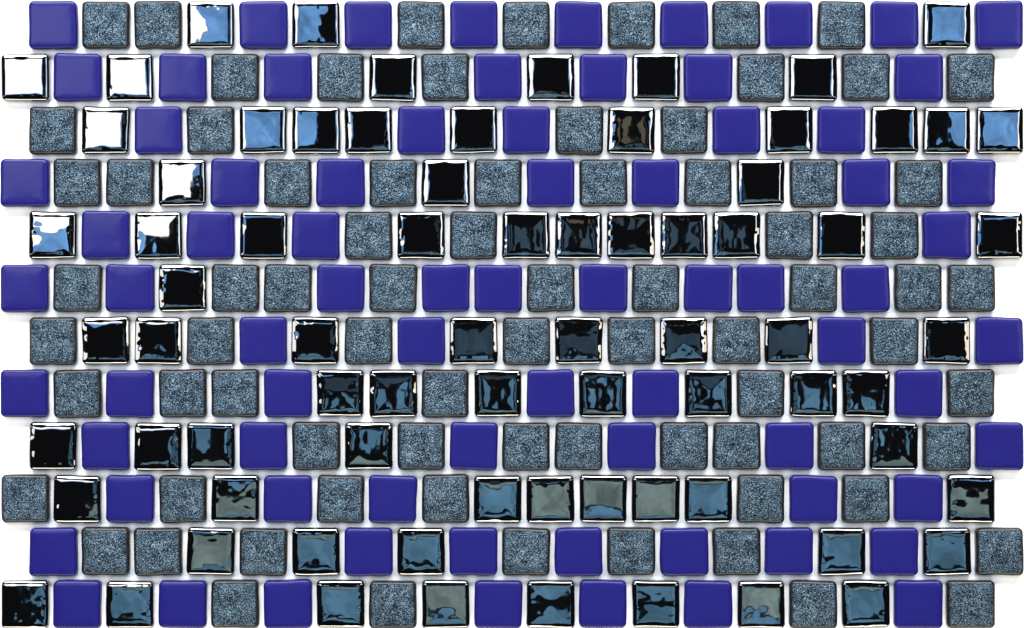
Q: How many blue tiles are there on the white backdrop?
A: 76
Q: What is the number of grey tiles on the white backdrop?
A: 77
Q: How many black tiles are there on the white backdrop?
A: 75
